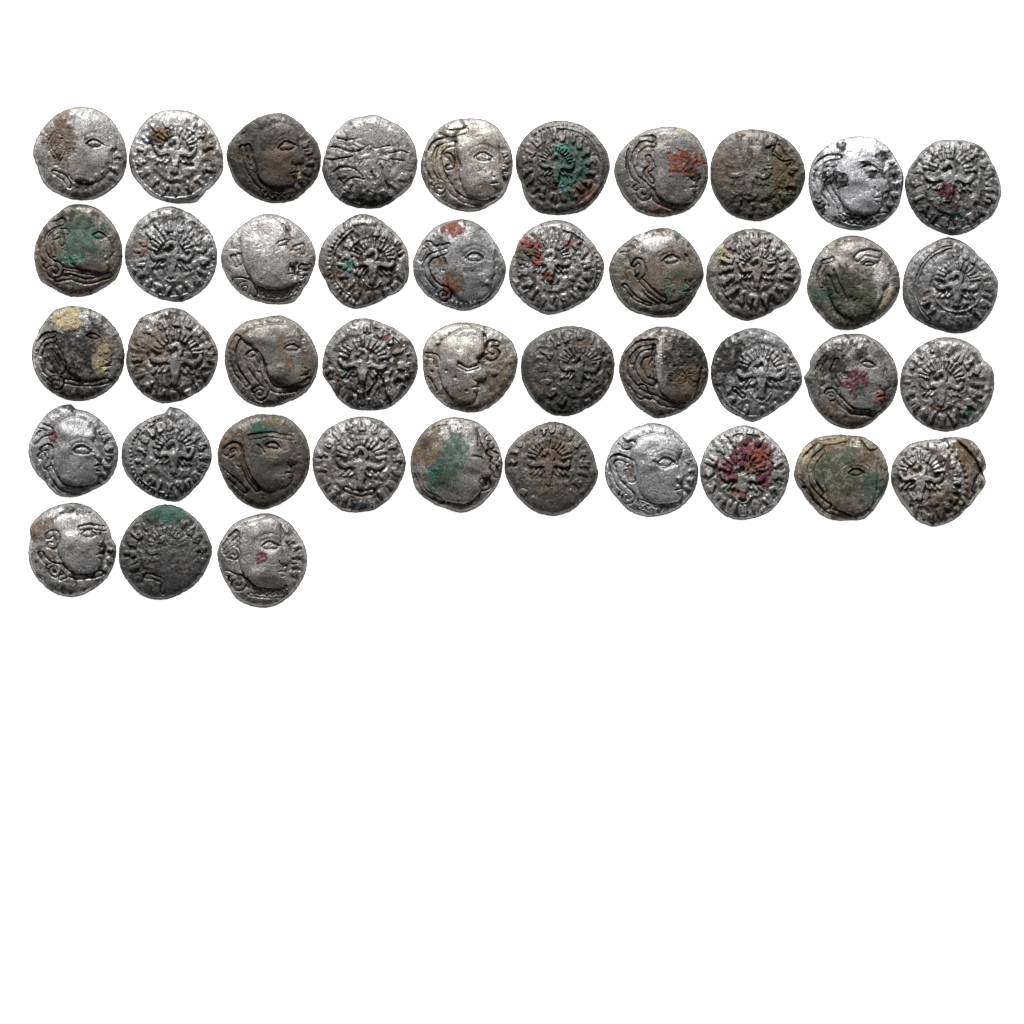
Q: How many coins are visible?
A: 43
